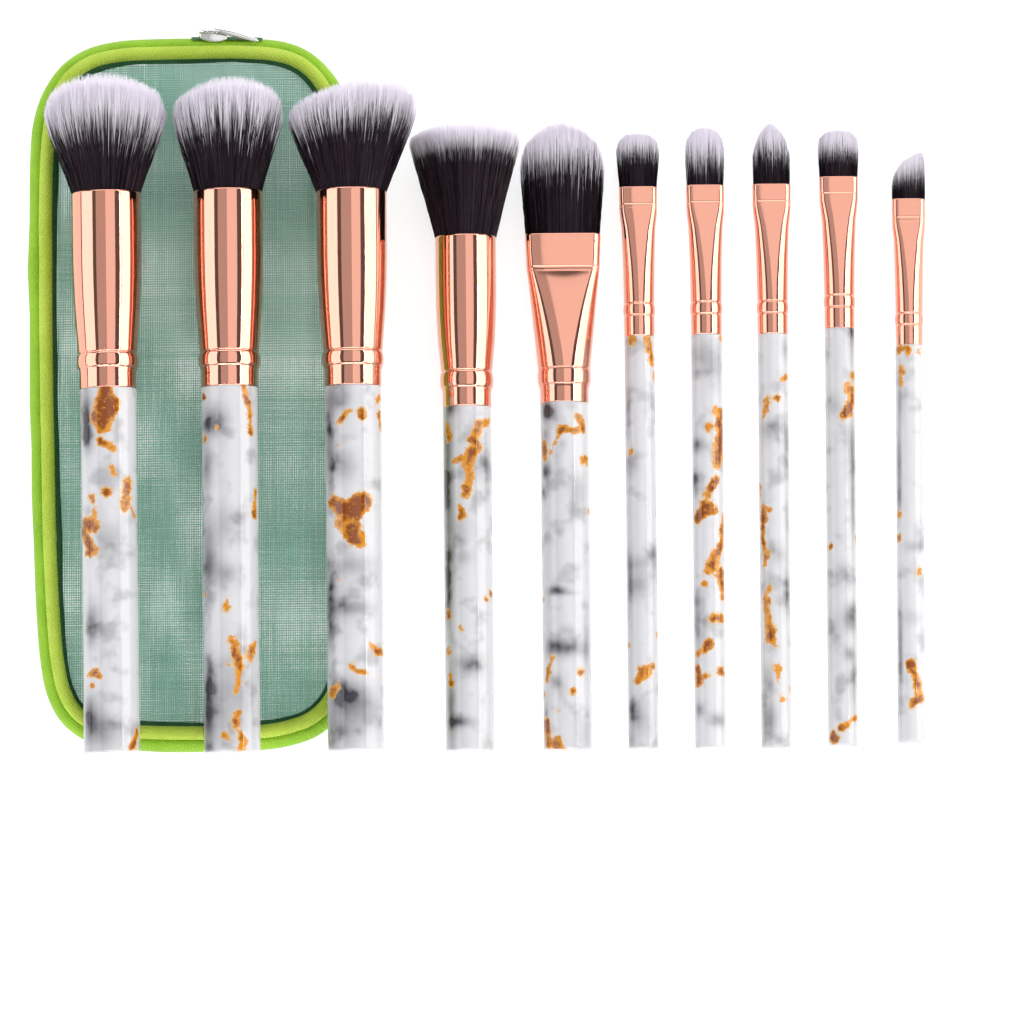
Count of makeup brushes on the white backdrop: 10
